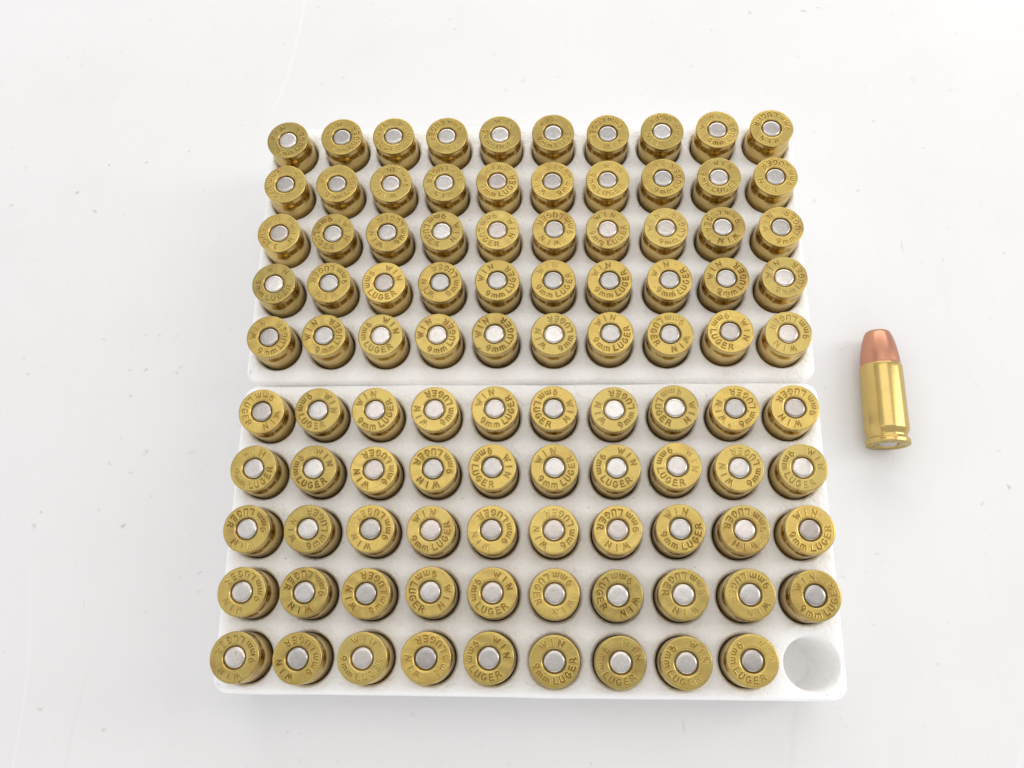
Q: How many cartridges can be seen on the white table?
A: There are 100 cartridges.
